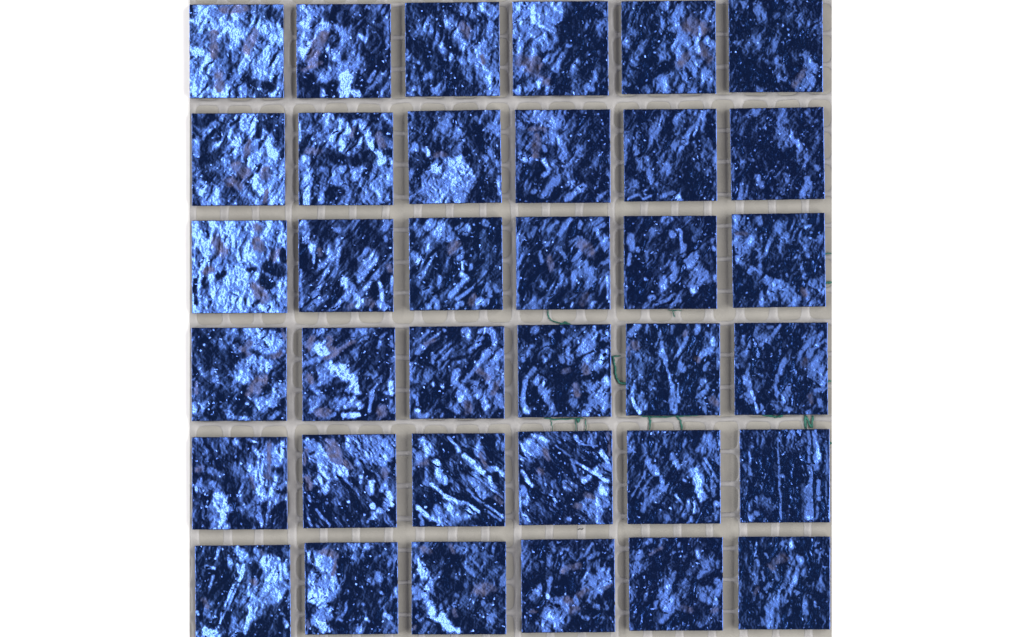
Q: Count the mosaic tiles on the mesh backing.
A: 36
